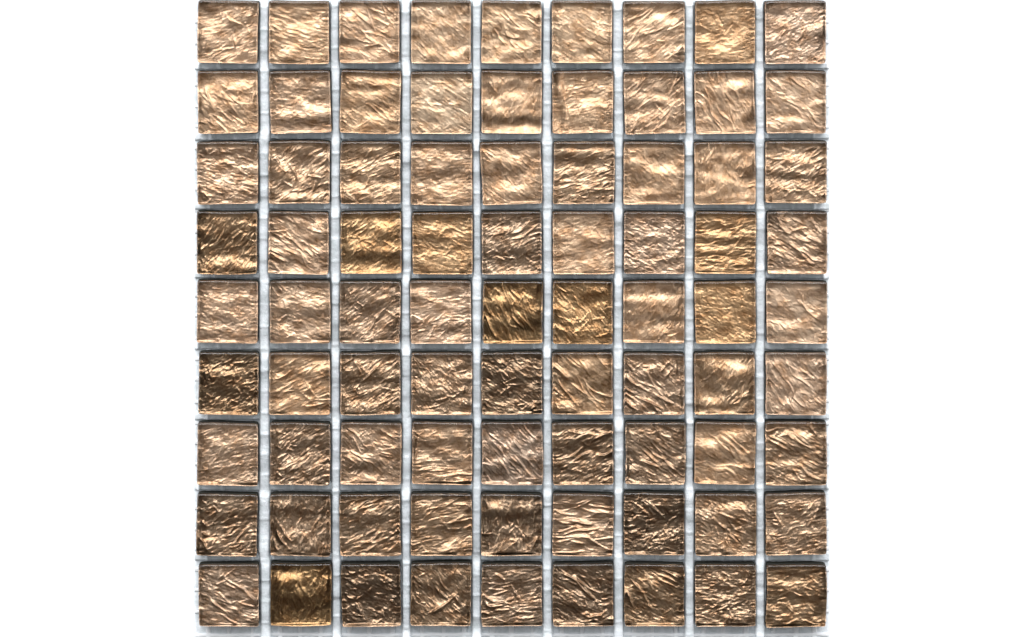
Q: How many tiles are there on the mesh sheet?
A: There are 81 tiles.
